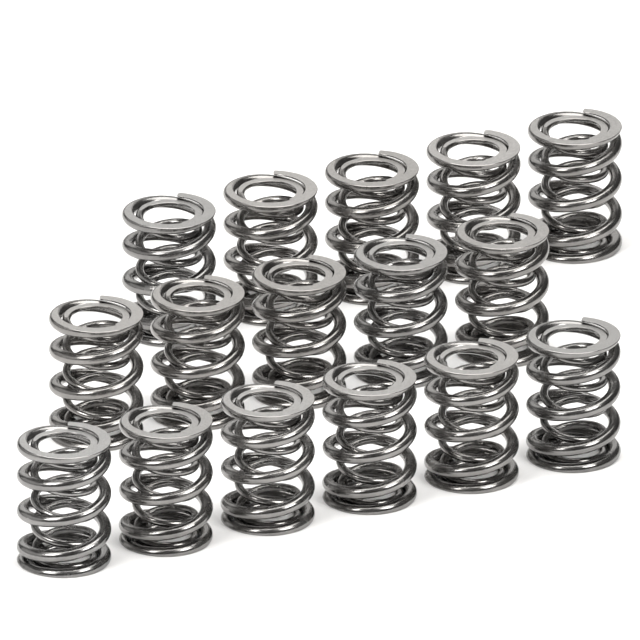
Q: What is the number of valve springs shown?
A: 16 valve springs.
